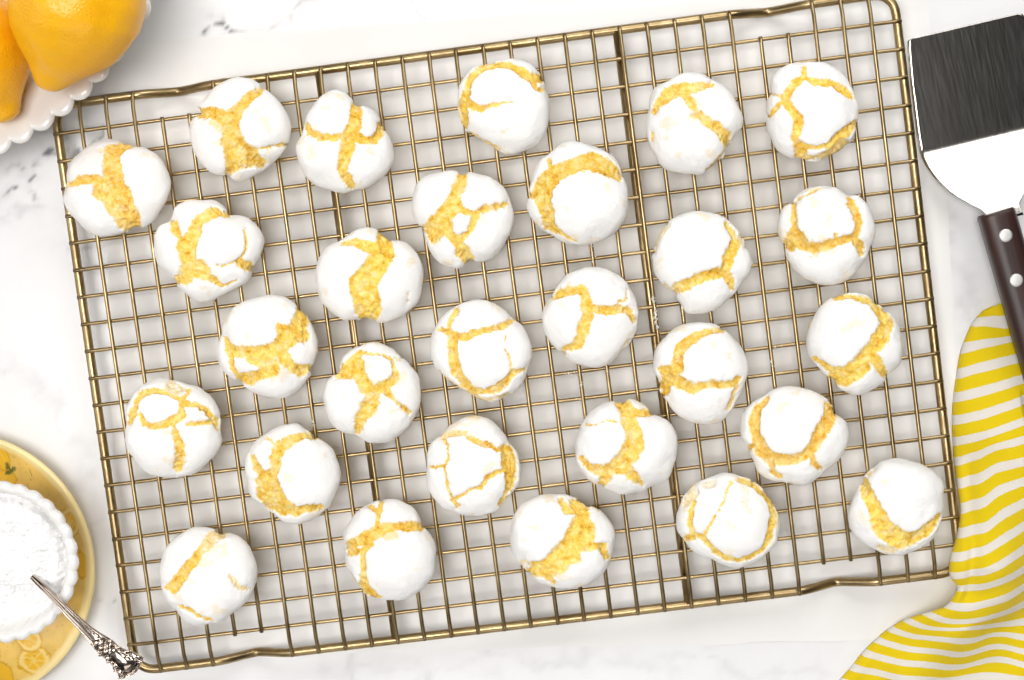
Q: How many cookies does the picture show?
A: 28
